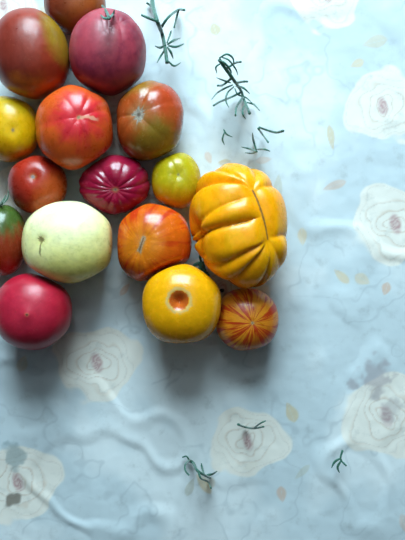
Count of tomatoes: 16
